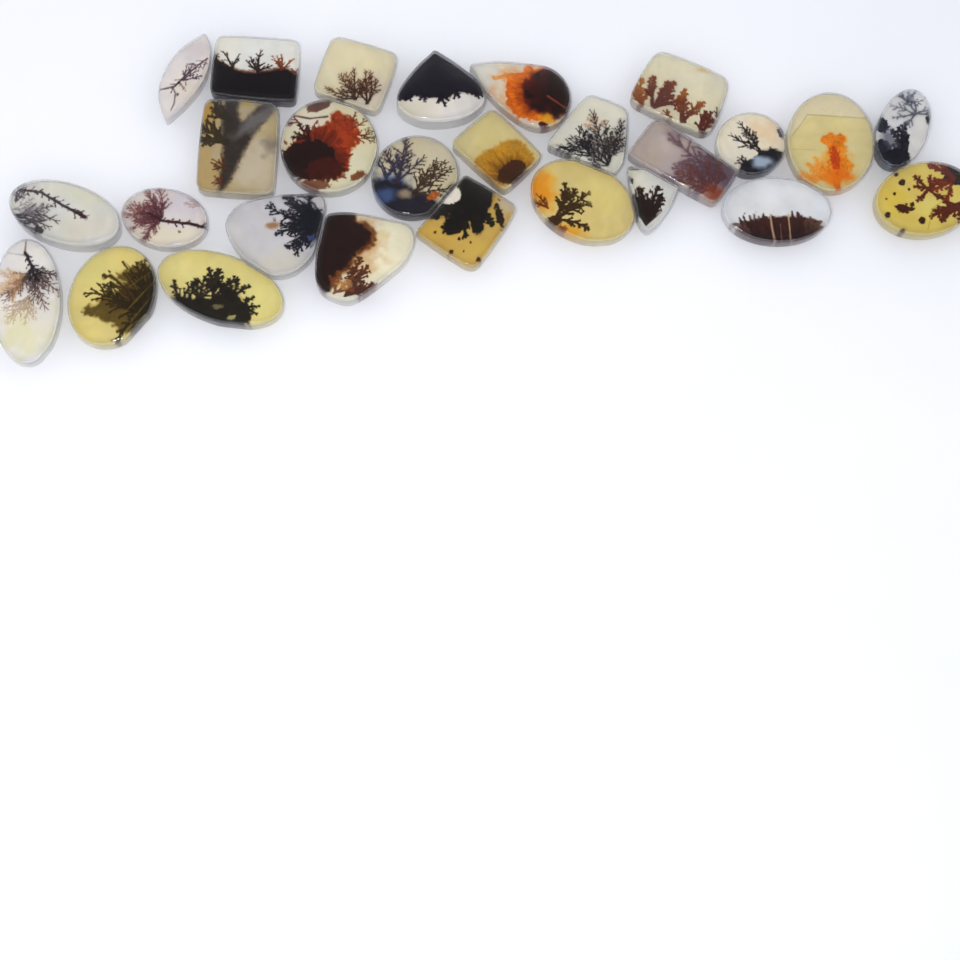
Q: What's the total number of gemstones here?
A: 27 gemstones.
